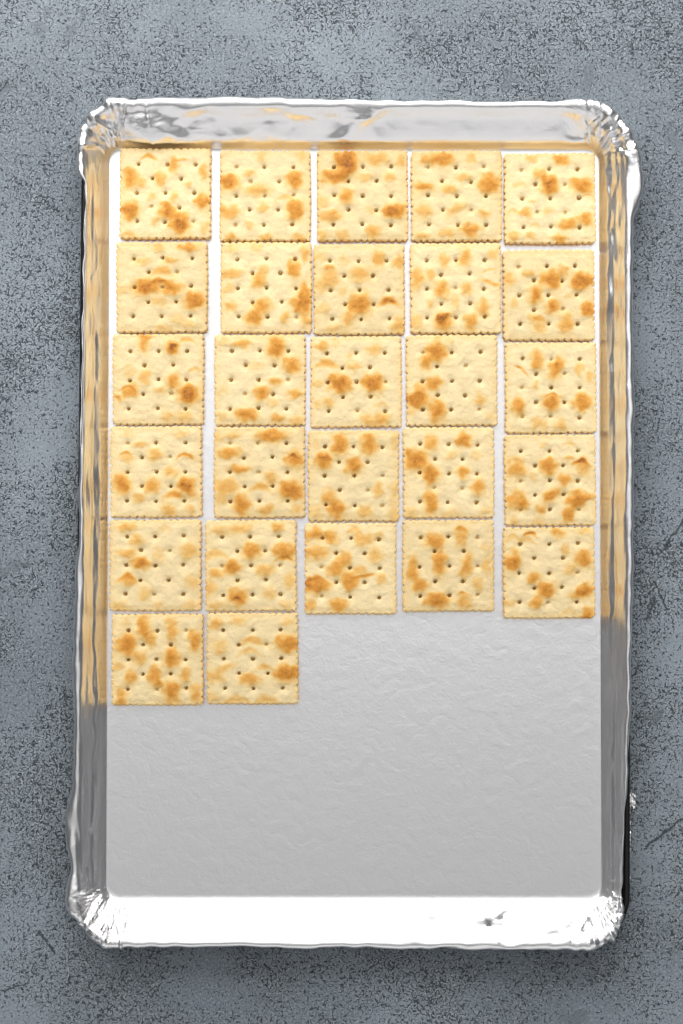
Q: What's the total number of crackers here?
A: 27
